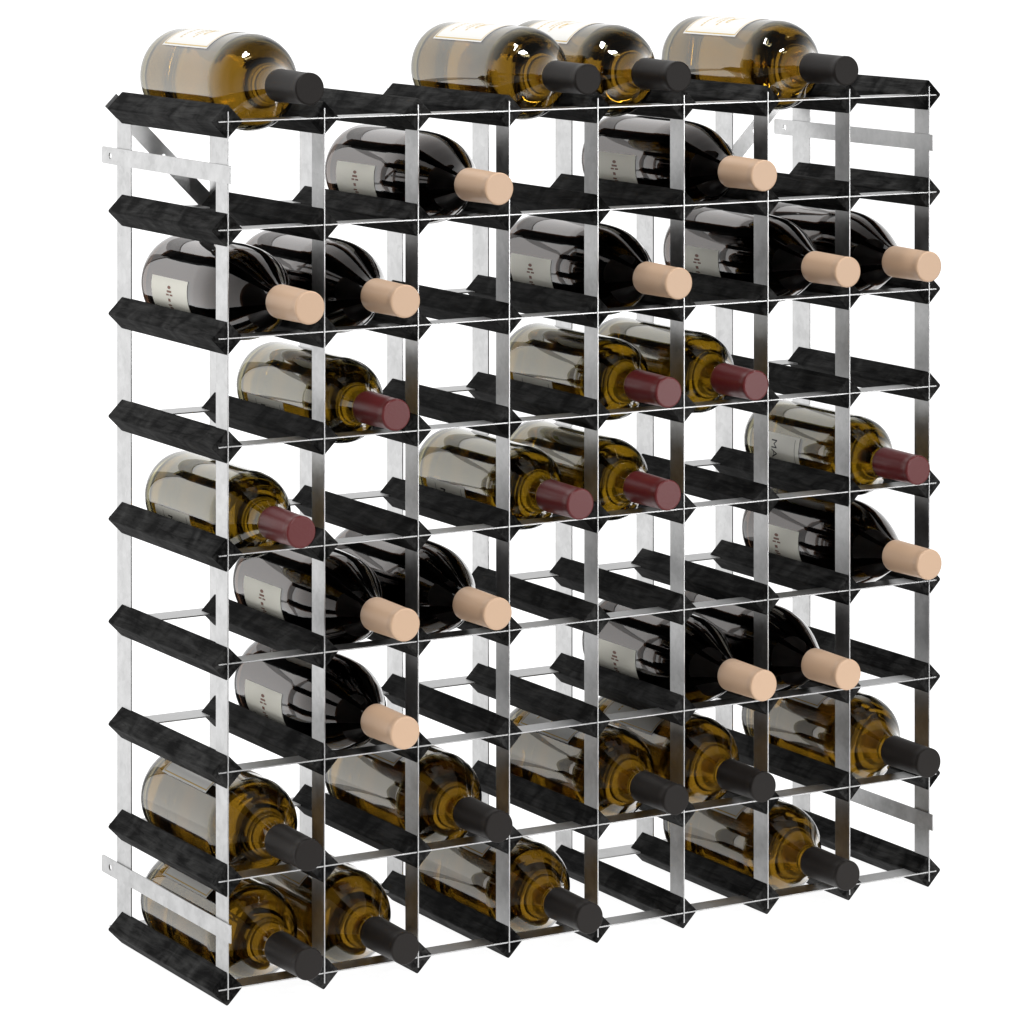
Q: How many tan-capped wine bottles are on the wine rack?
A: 13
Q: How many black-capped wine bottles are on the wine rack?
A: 13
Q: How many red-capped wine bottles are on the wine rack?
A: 7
